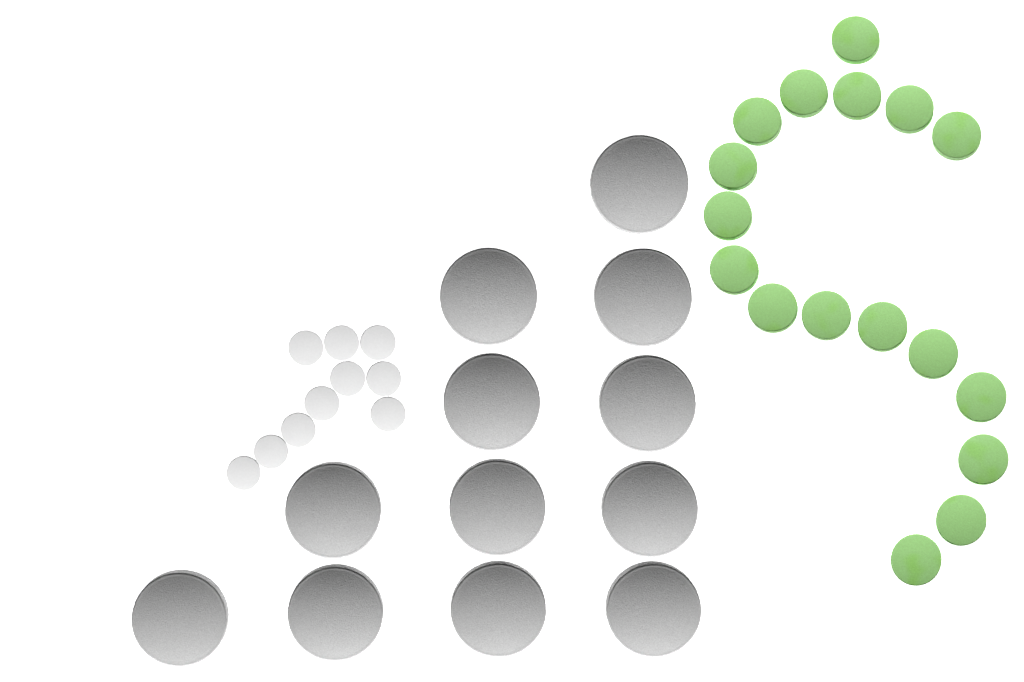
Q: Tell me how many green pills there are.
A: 17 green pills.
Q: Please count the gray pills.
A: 12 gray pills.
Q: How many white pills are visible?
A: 10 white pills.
